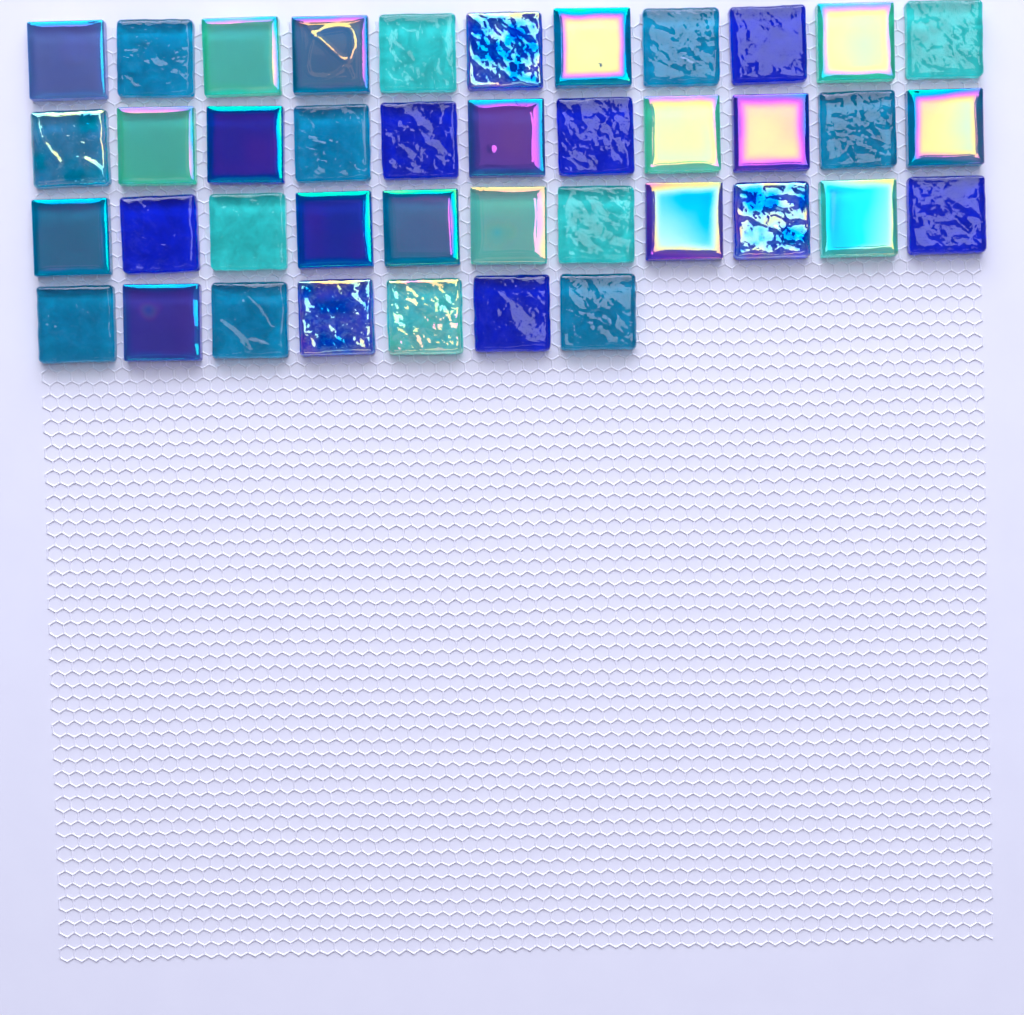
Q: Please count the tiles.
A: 40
